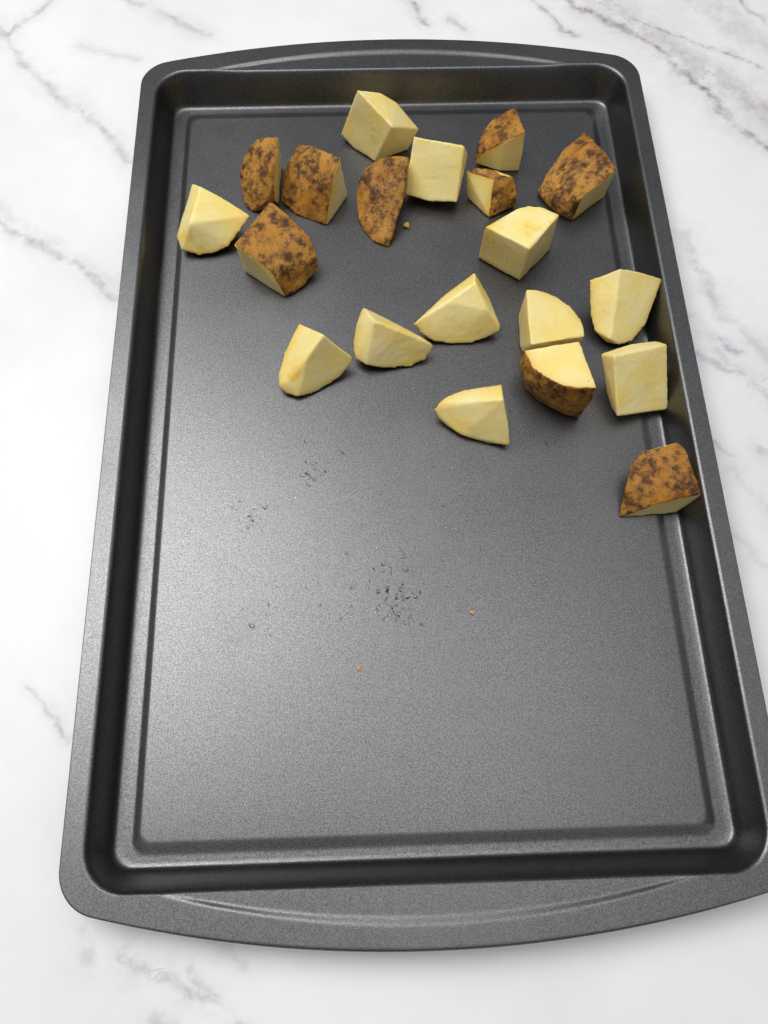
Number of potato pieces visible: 20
